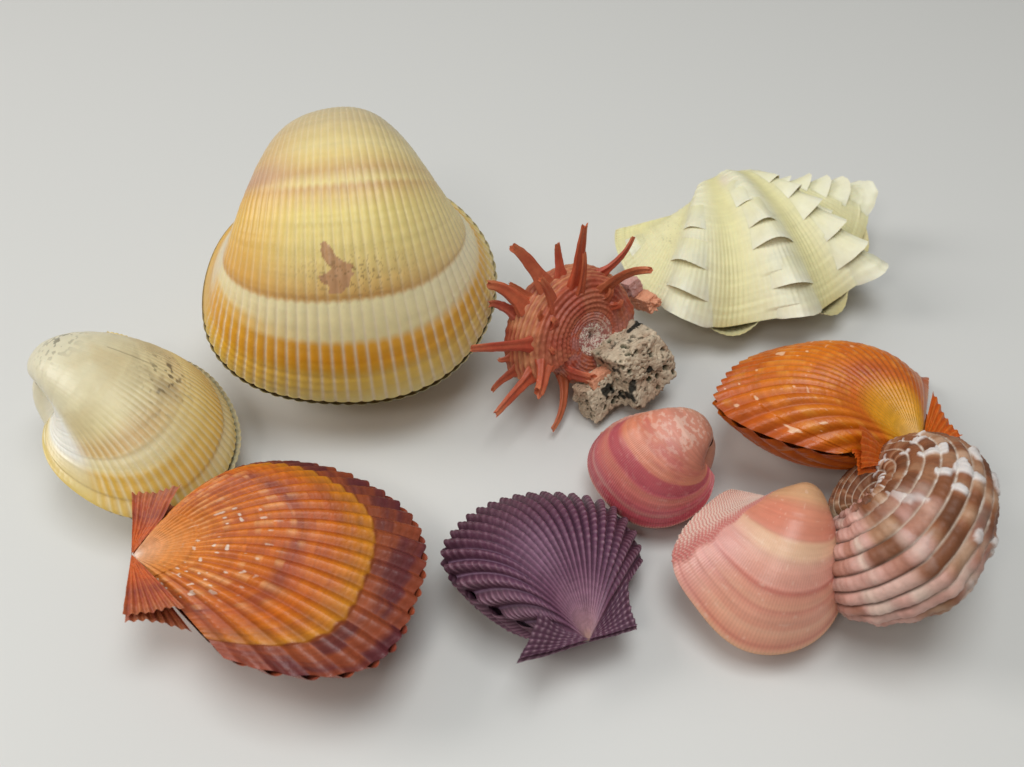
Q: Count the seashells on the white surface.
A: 10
